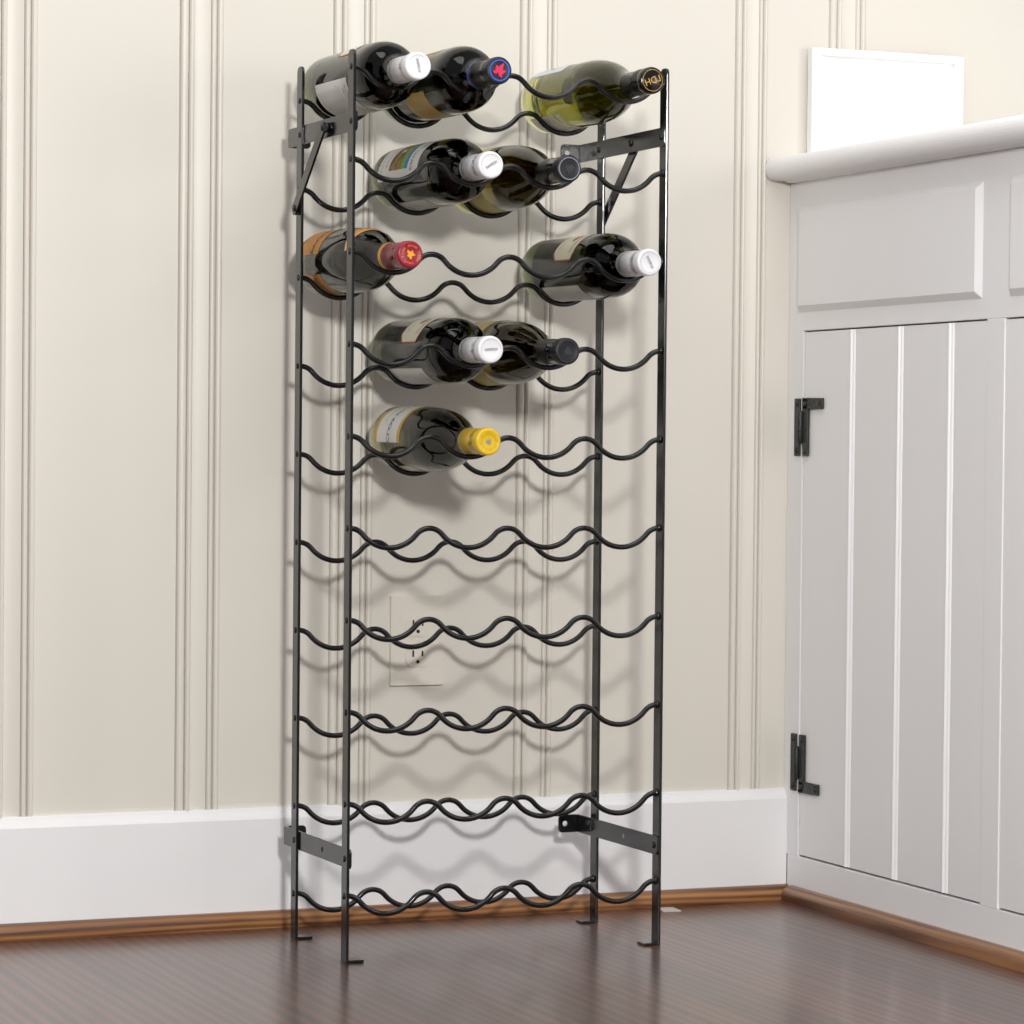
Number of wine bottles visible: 10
